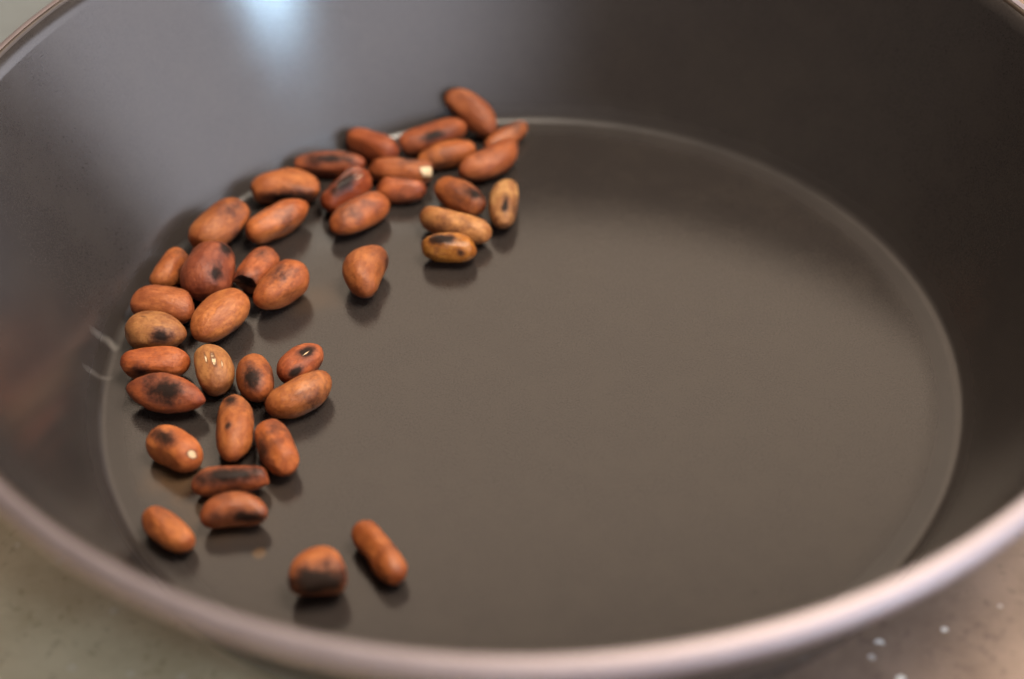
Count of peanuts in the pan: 40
